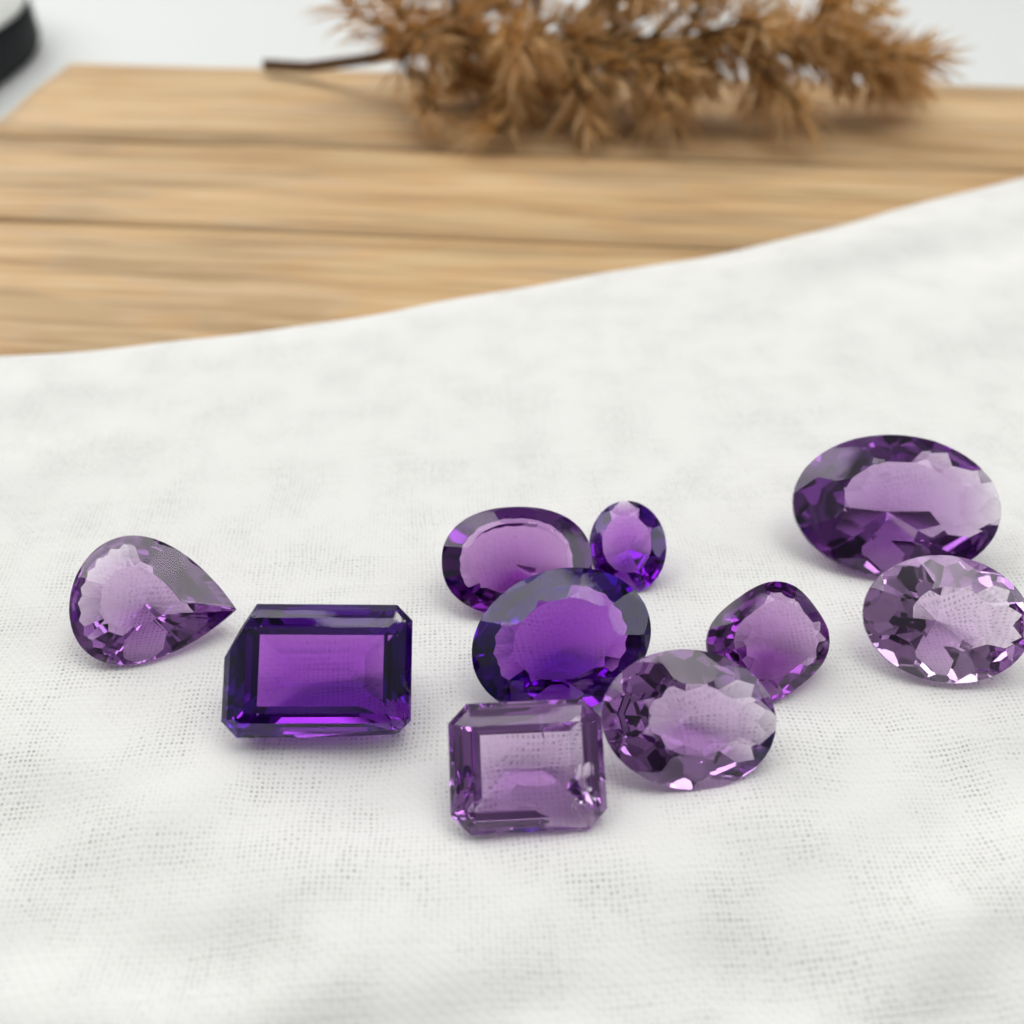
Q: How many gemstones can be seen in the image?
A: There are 10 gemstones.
